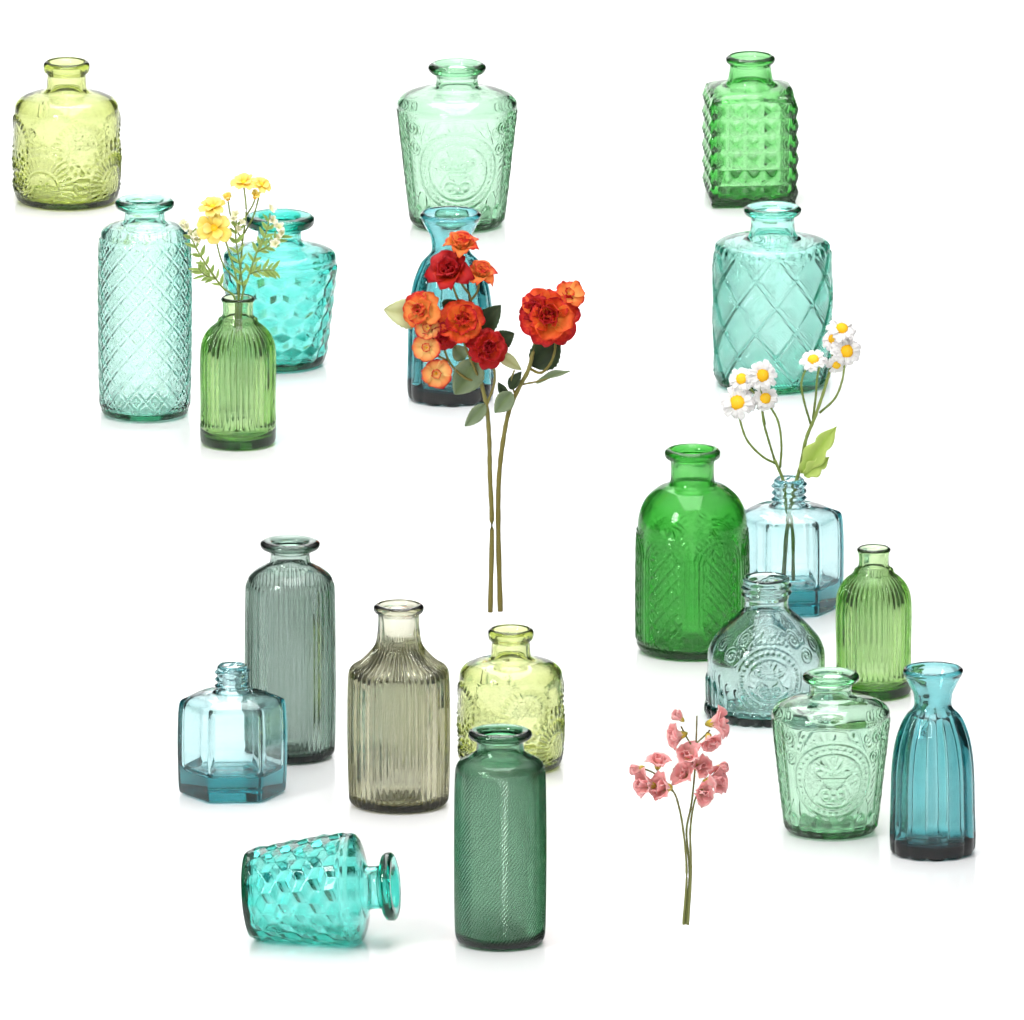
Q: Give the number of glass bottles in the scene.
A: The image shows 20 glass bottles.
